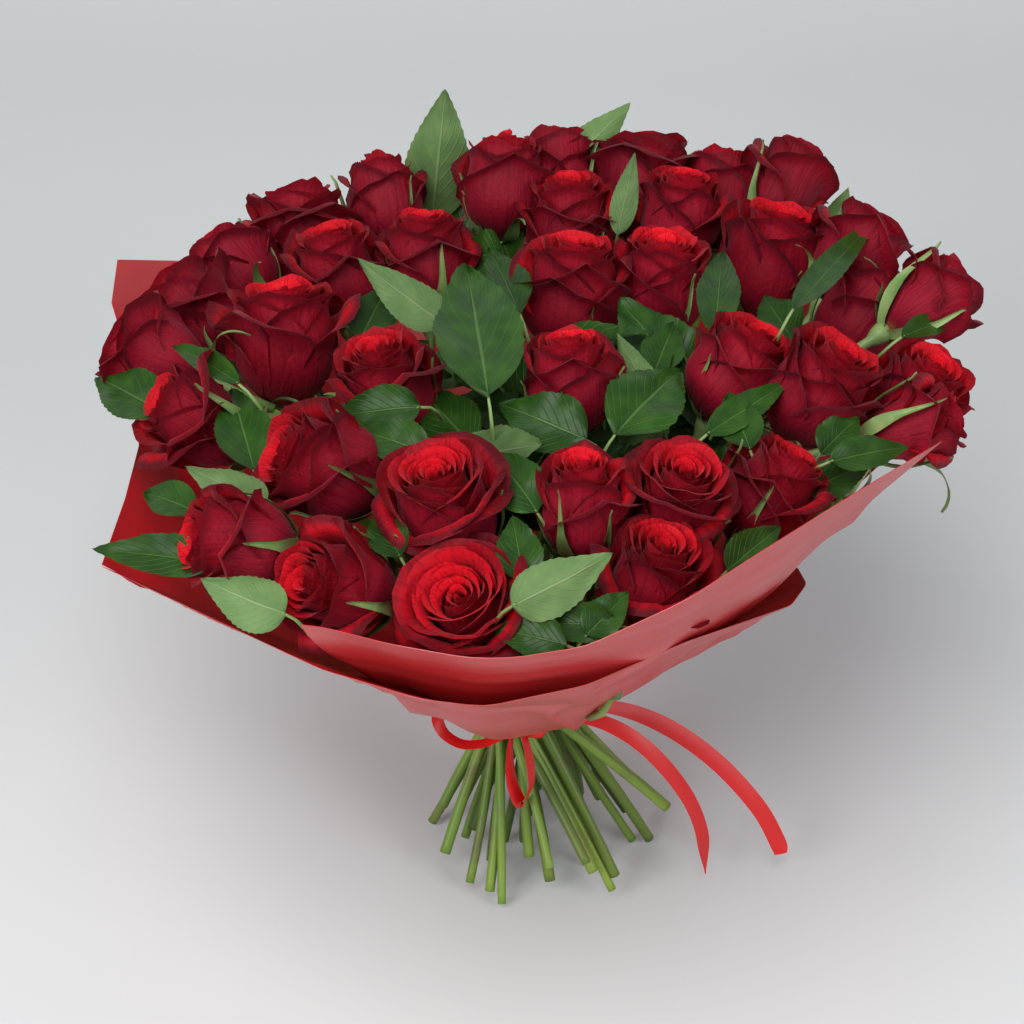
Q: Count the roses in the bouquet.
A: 37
